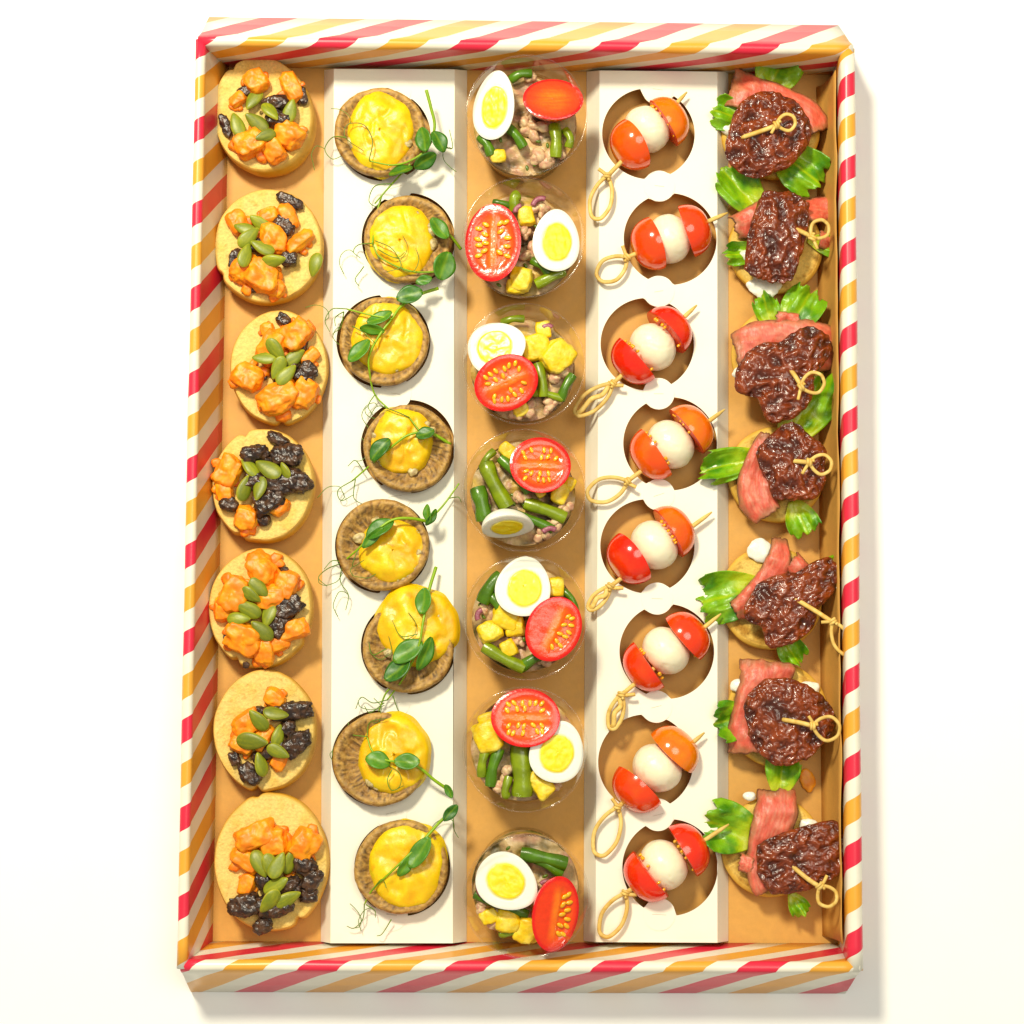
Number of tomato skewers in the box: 8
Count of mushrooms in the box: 8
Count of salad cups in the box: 7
